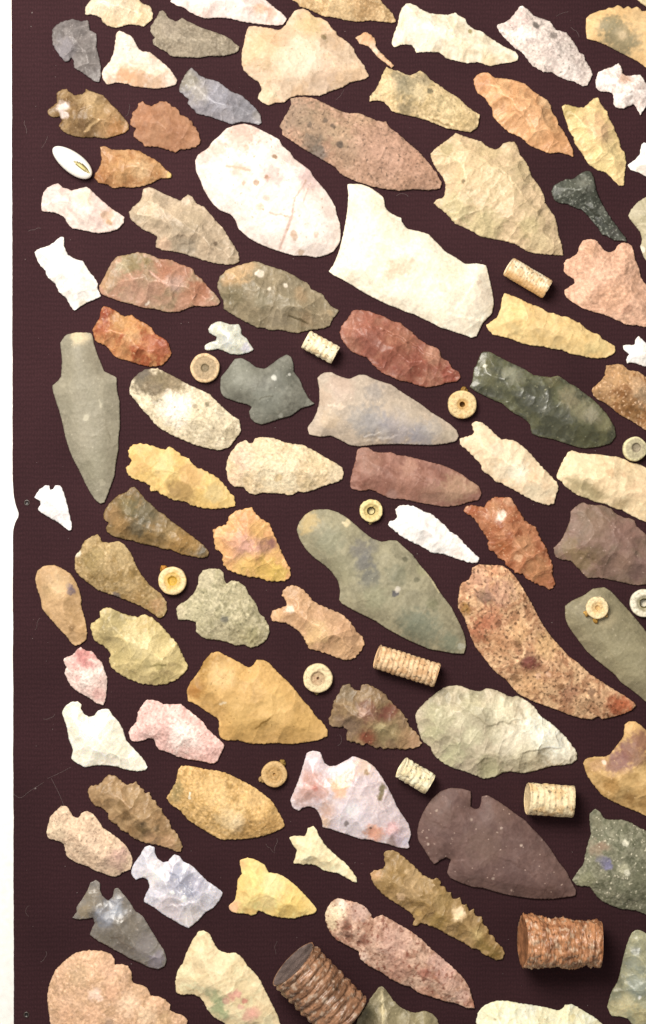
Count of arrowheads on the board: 87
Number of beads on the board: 9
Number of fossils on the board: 7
